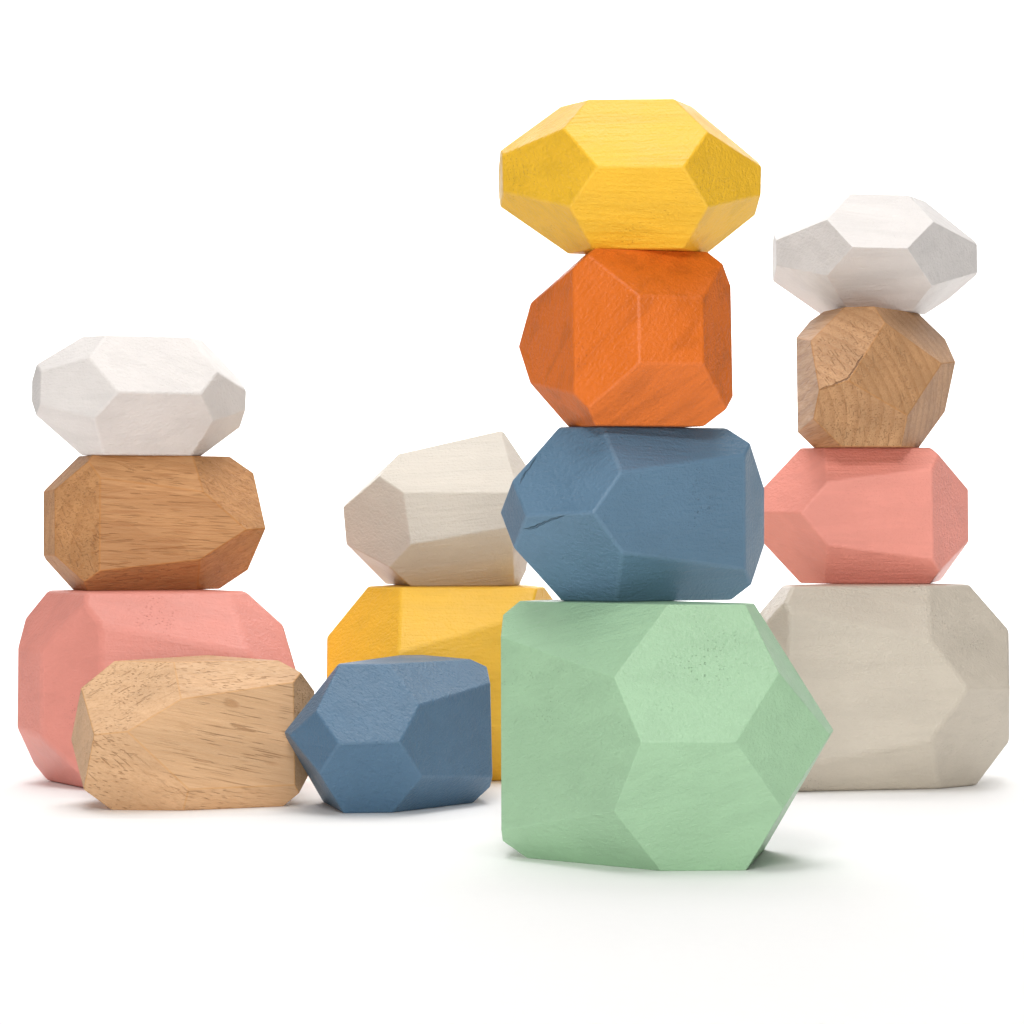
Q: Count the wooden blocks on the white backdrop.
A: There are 15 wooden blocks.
